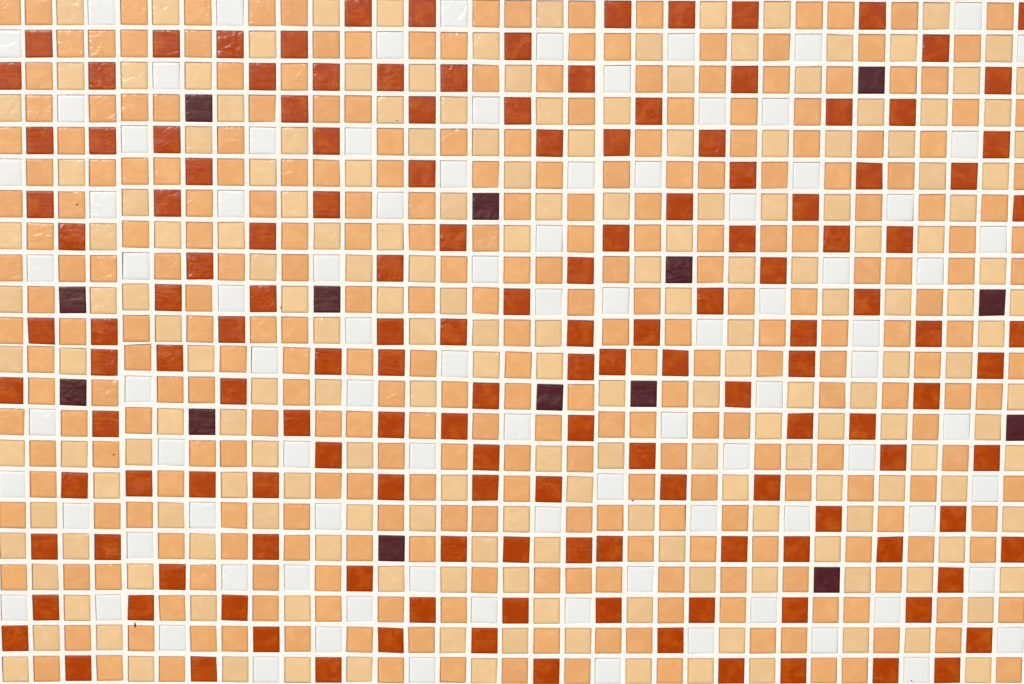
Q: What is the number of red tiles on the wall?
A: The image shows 147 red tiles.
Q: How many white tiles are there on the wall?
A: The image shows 92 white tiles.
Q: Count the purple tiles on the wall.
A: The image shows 14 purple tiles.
